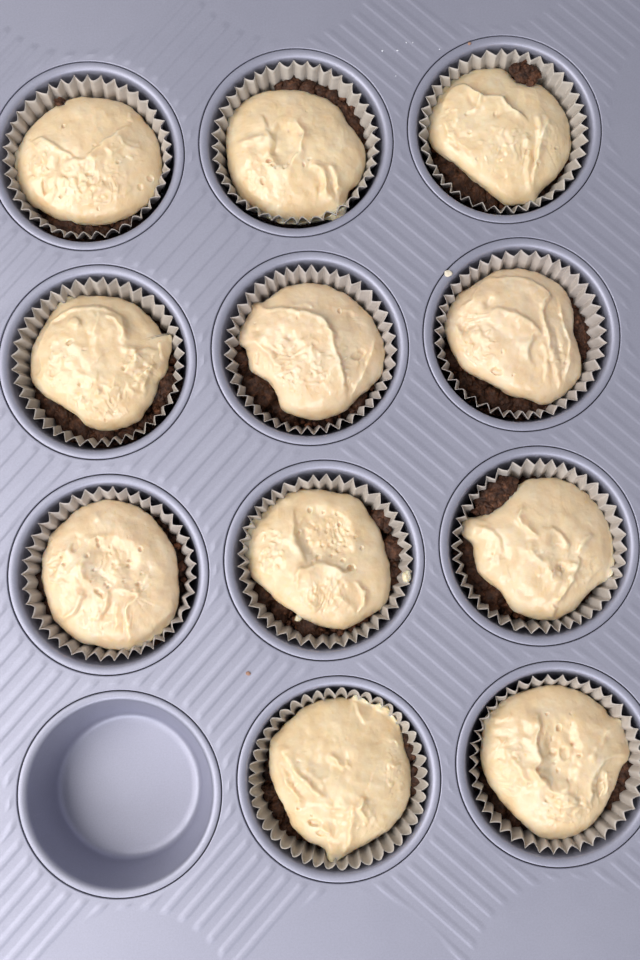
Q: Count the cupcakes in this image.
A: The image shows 11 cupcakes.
